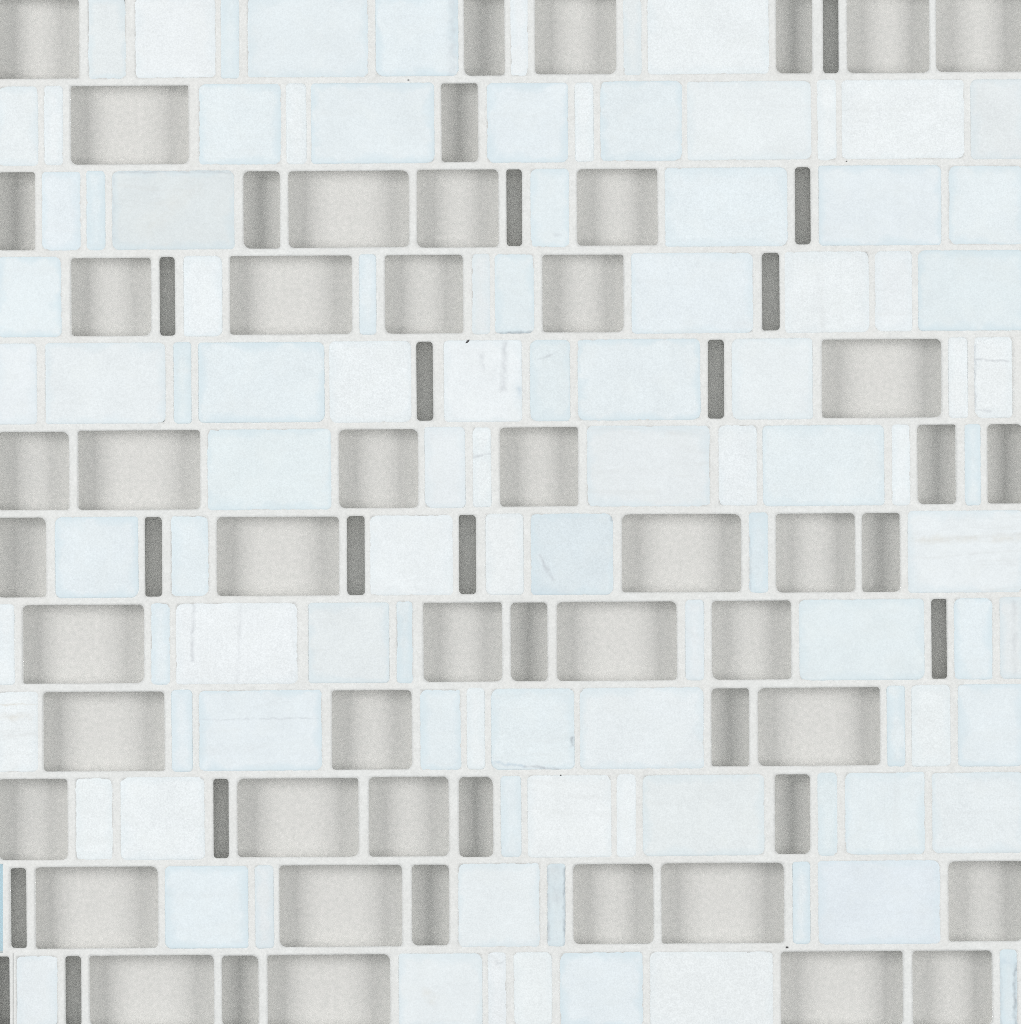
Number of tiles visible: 103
